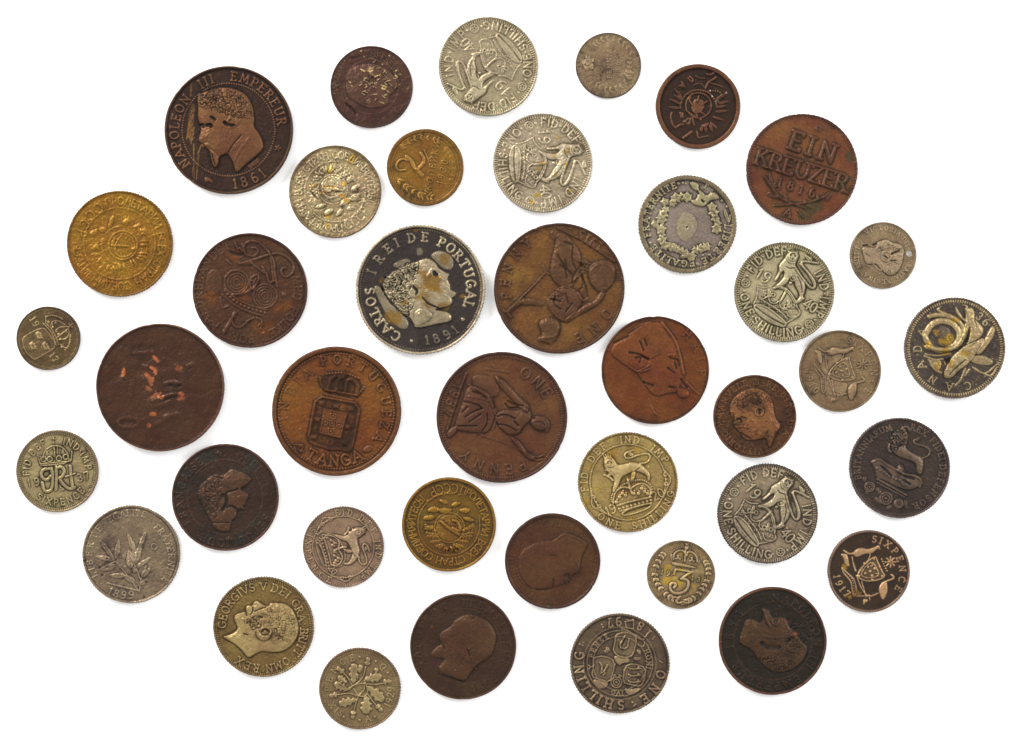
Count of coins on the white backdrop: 40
